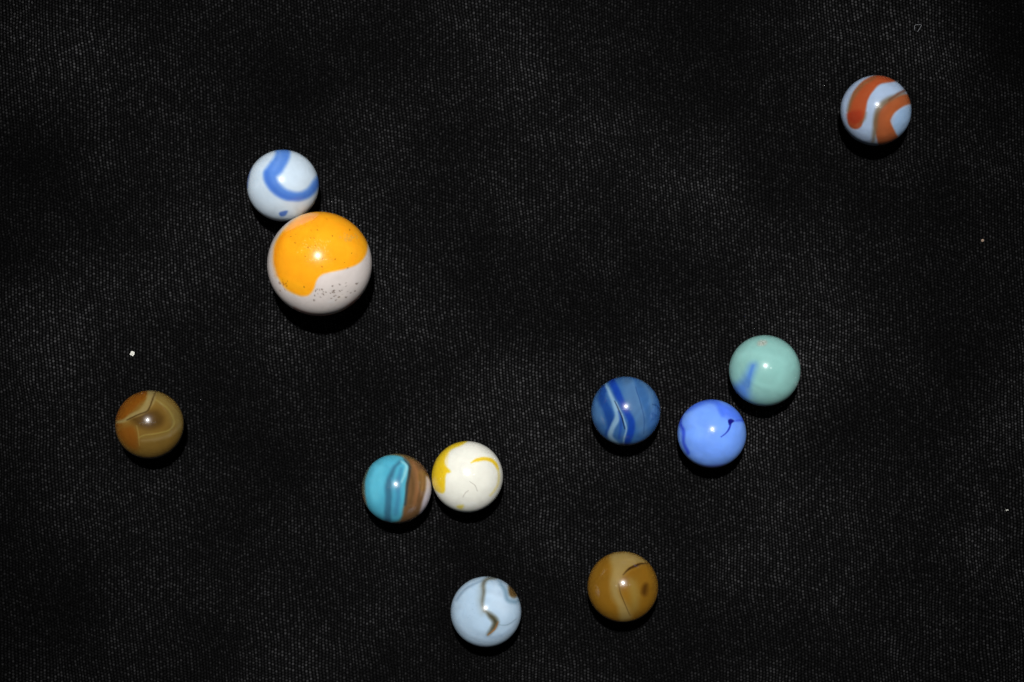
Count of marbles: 11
